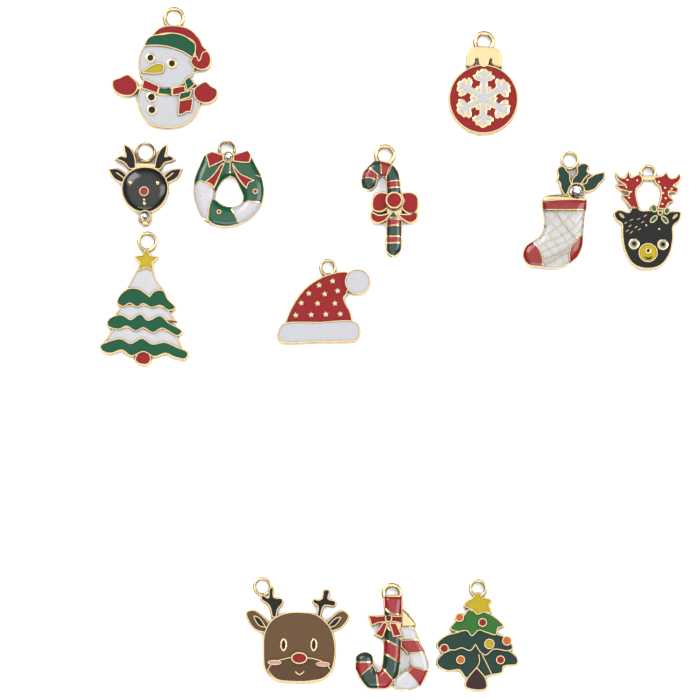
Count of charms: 12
